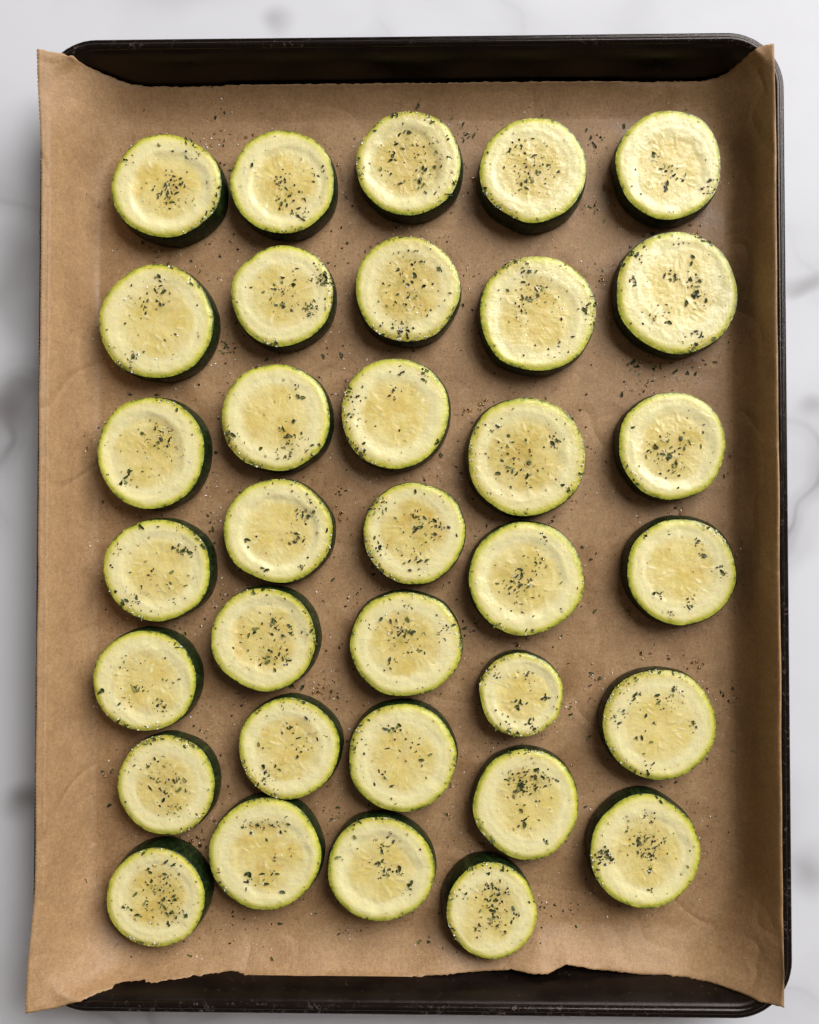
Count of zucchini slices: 34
